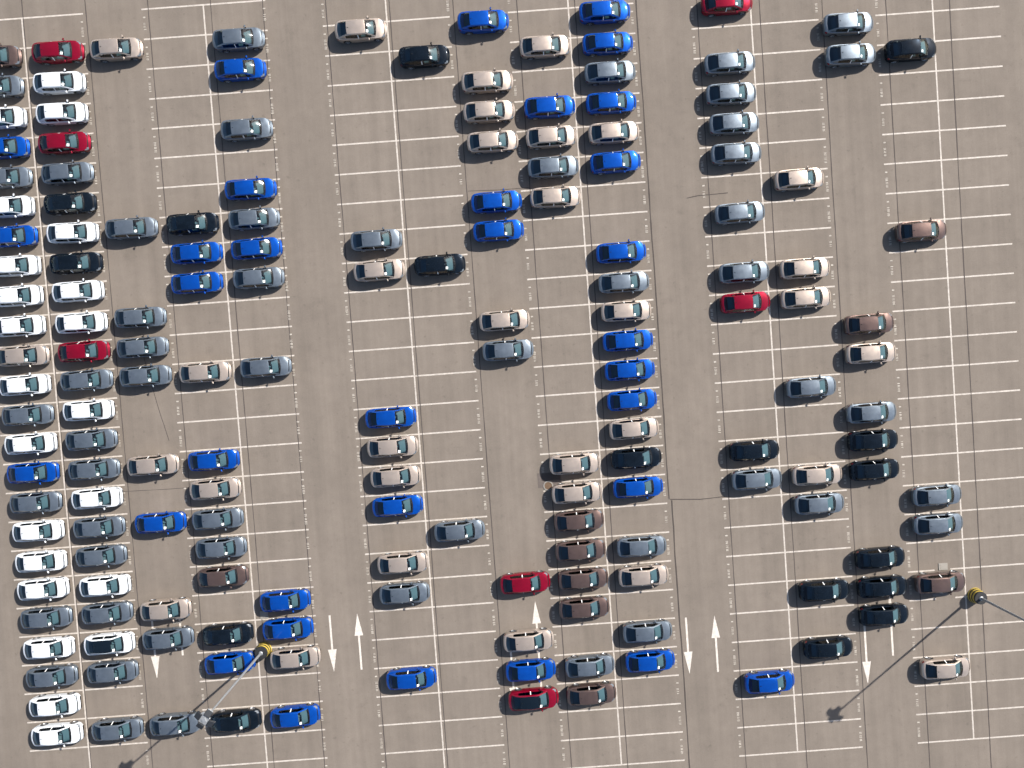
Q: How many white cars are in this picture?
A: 22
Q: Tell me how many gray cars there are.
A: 52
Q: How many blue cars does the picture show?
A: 33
